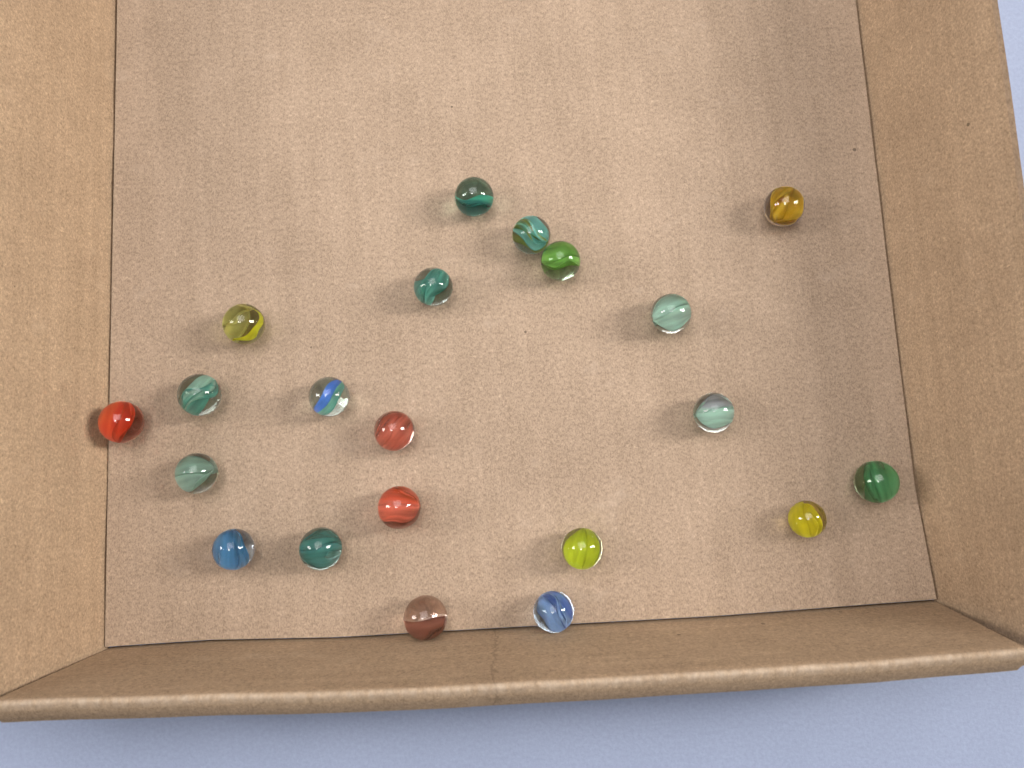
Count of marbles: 21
